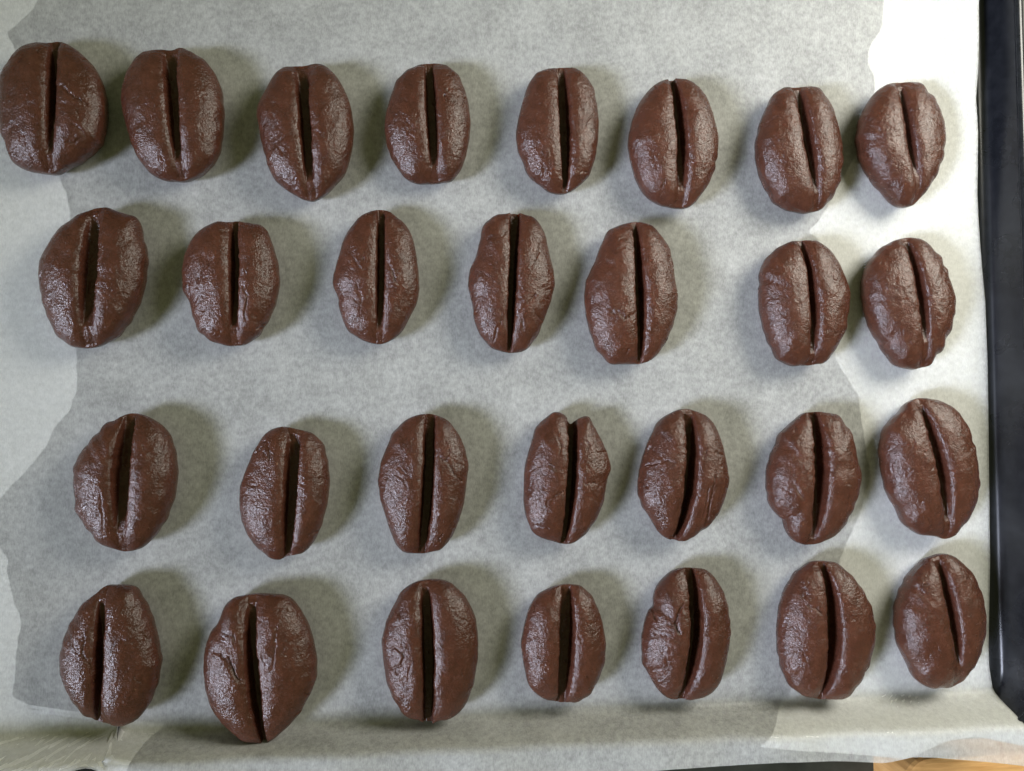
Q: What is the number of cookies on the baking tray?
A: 29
